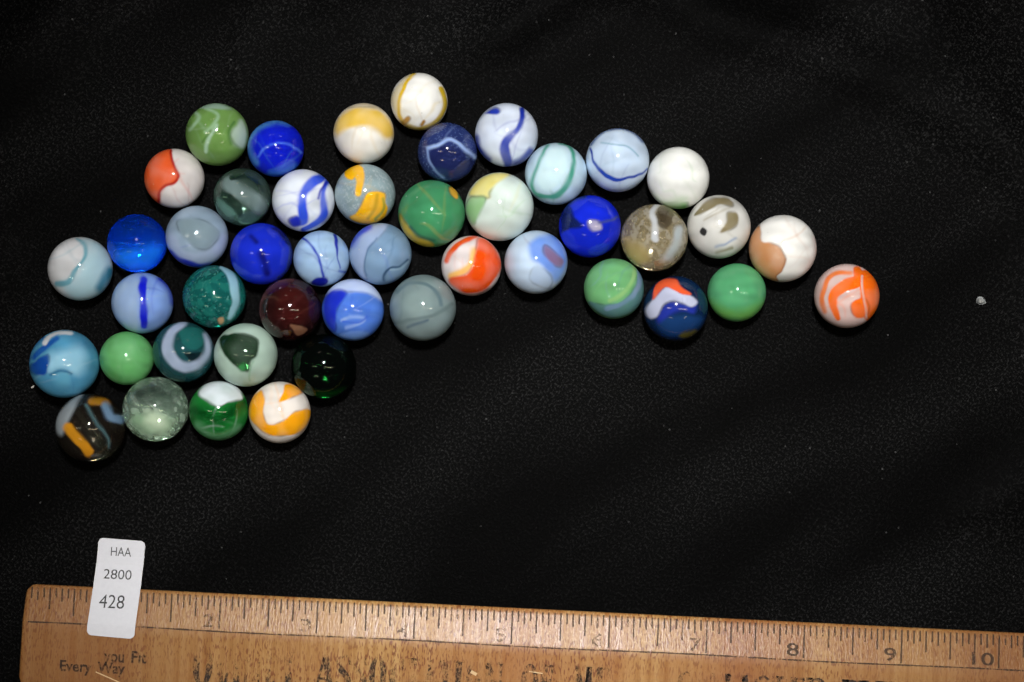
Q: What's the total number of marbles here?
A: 45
